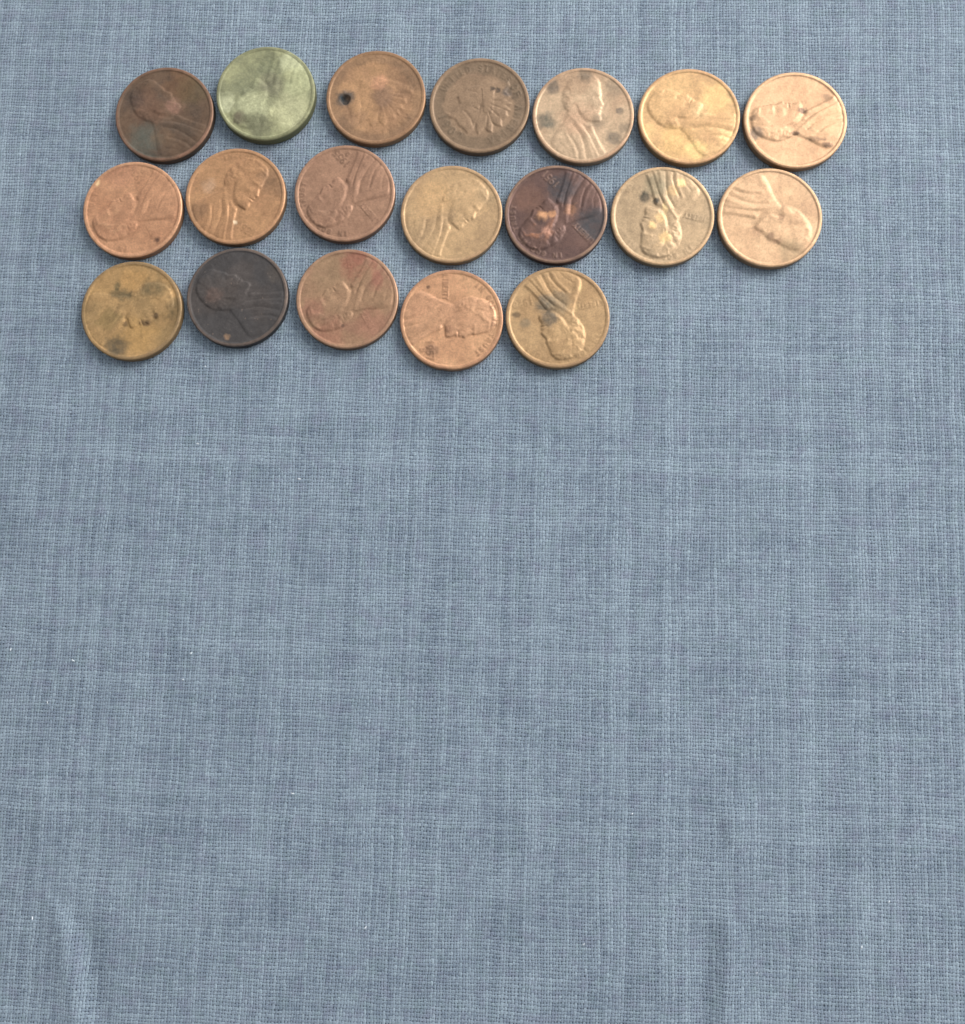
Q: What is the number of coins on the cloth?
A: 19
